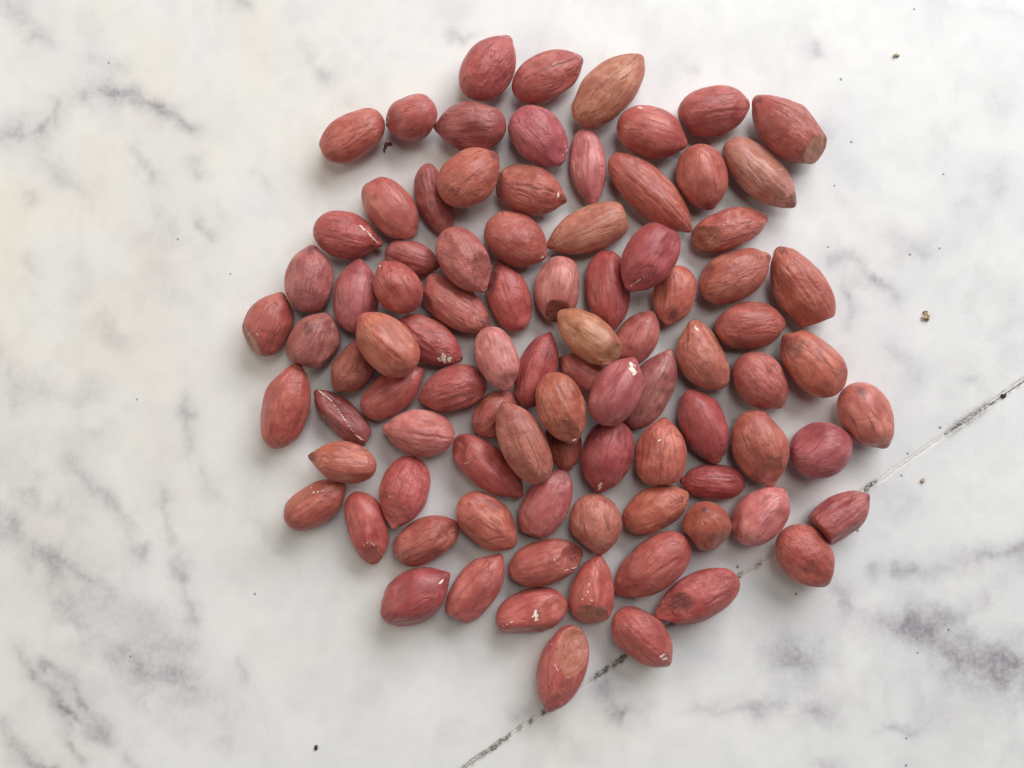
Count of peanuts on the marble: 90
